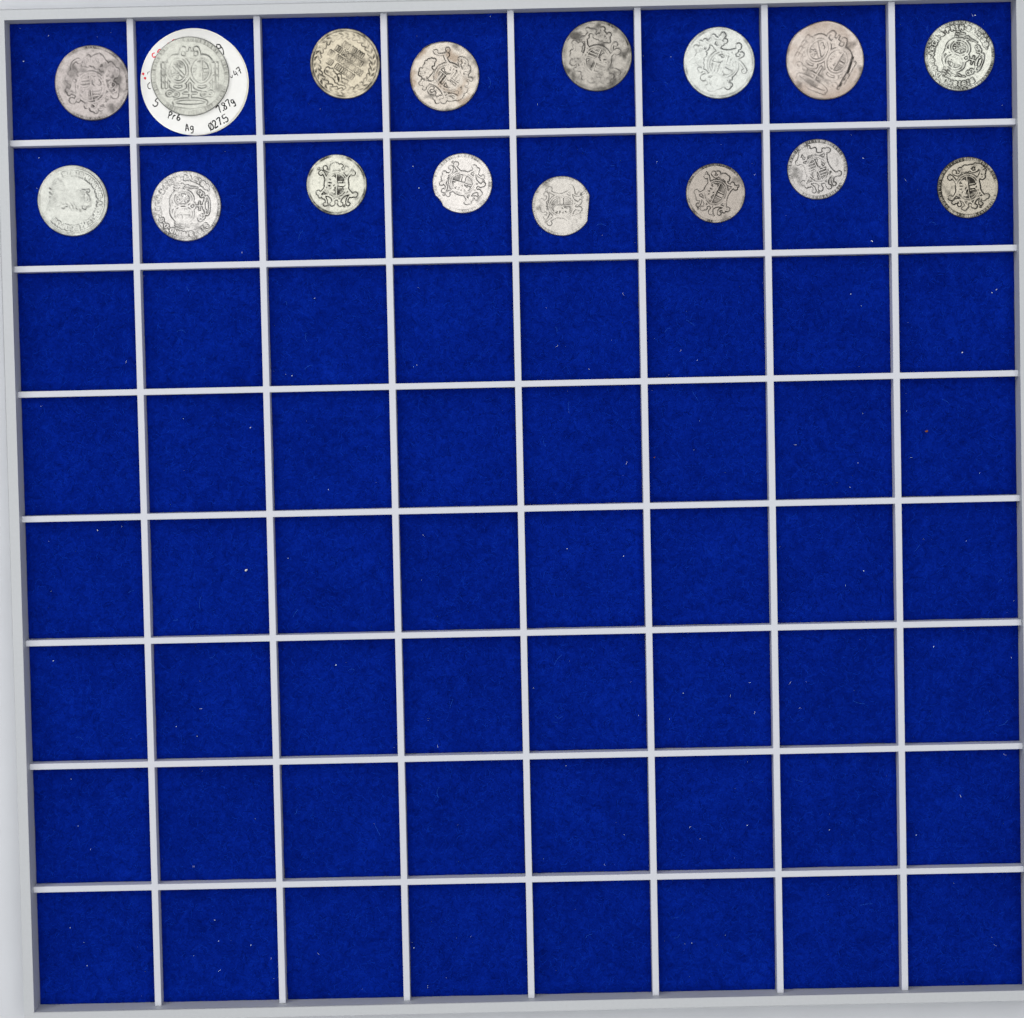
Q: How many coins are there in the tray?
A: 16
